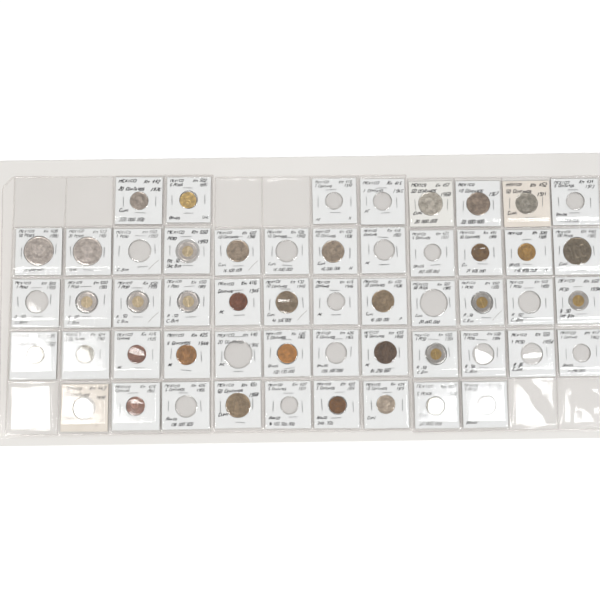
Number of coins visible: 33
